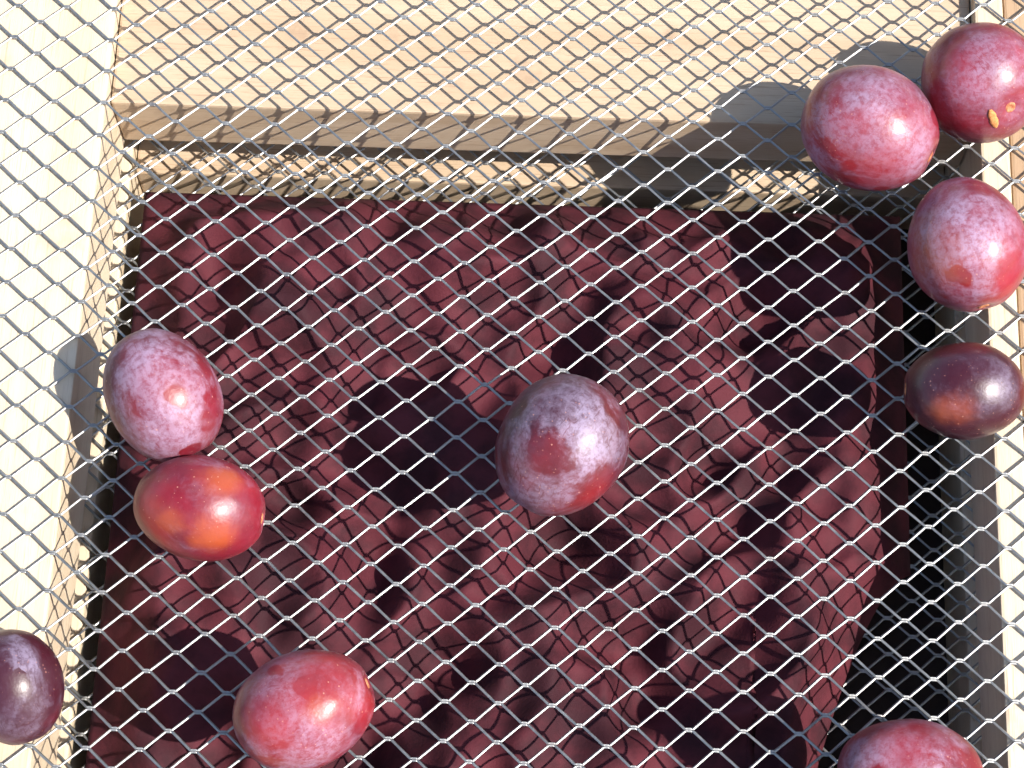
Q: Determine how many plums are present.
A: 10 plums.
